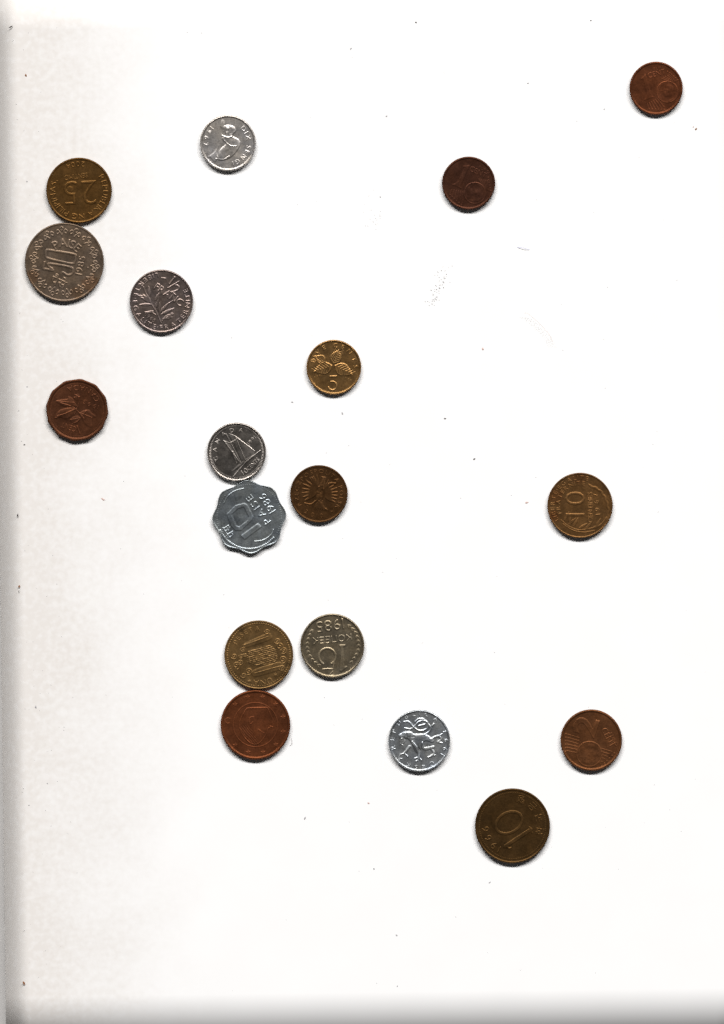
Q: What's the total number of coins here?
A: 18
